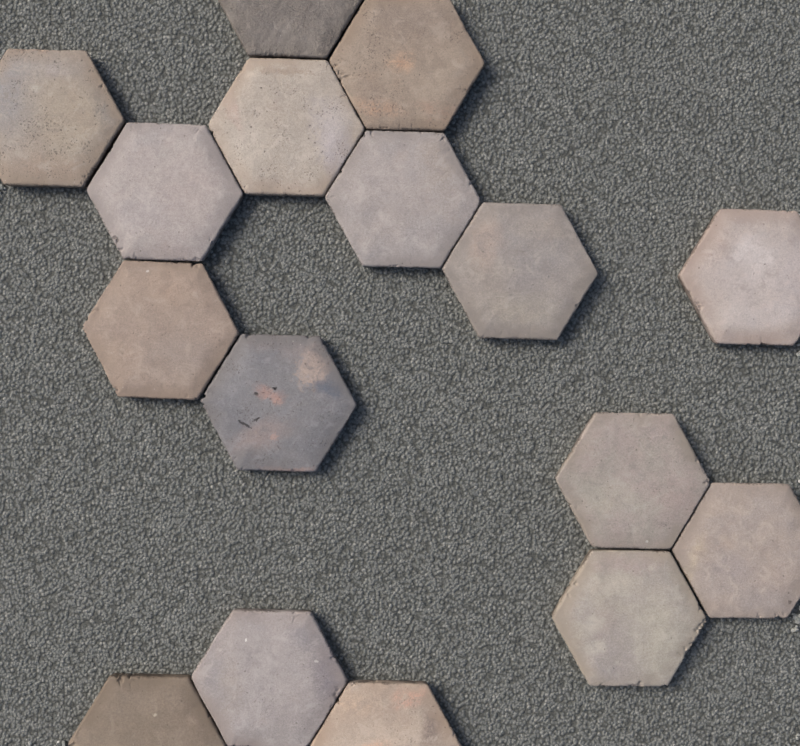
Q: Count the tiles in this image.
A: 16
